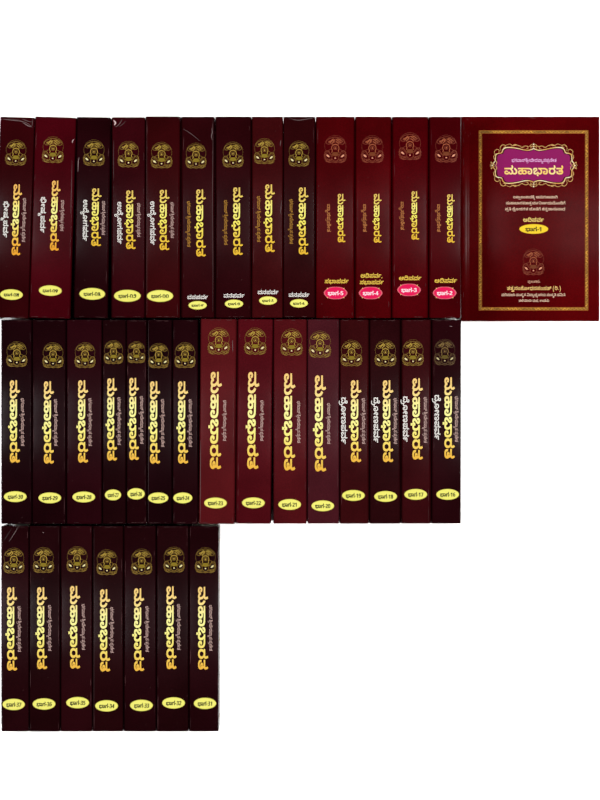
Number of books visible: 36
